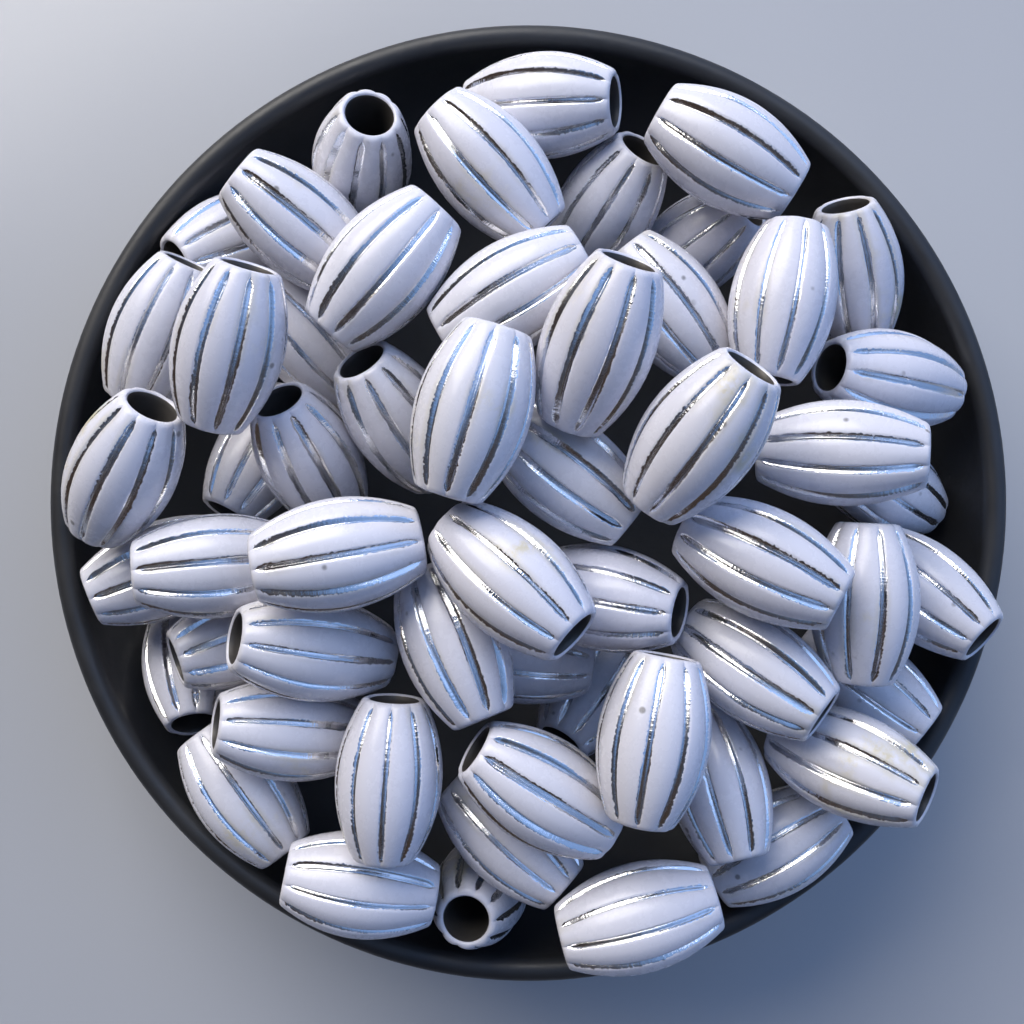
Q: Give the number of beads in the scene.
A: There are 55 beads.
